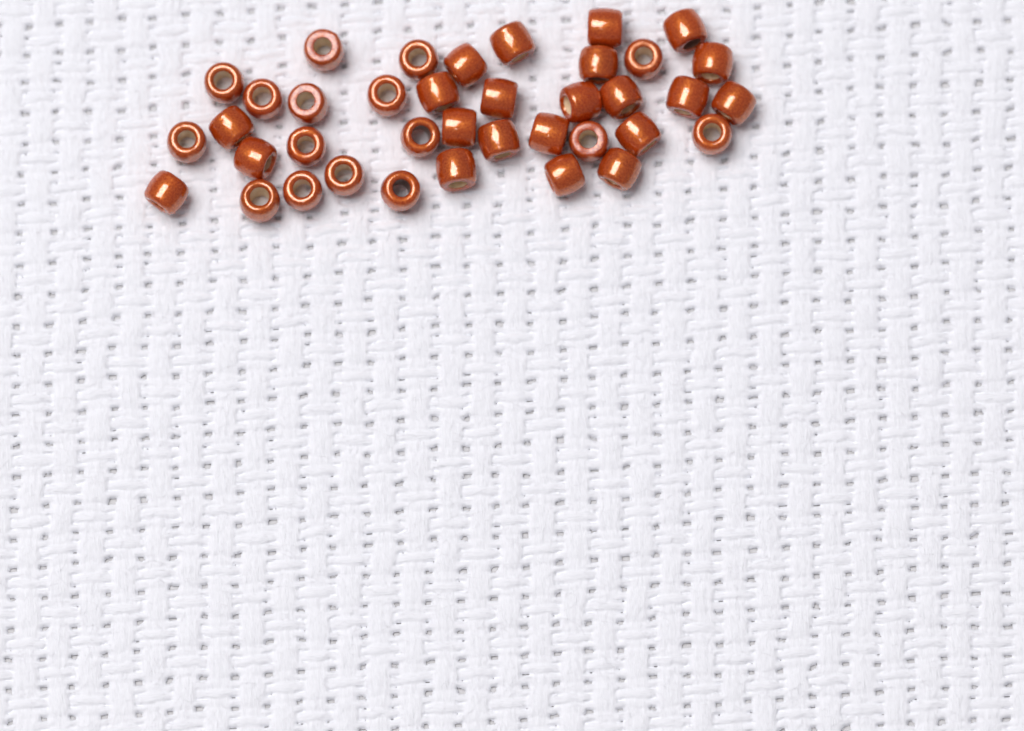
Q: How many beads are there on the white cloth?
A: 38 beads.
